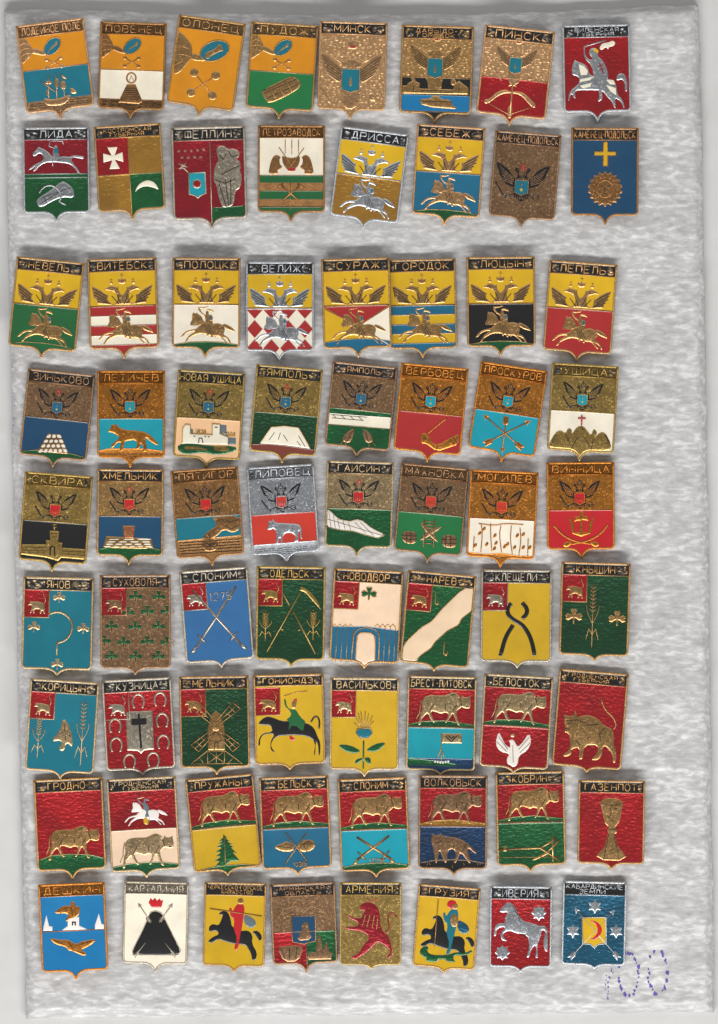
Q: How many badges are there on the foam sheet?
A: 72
